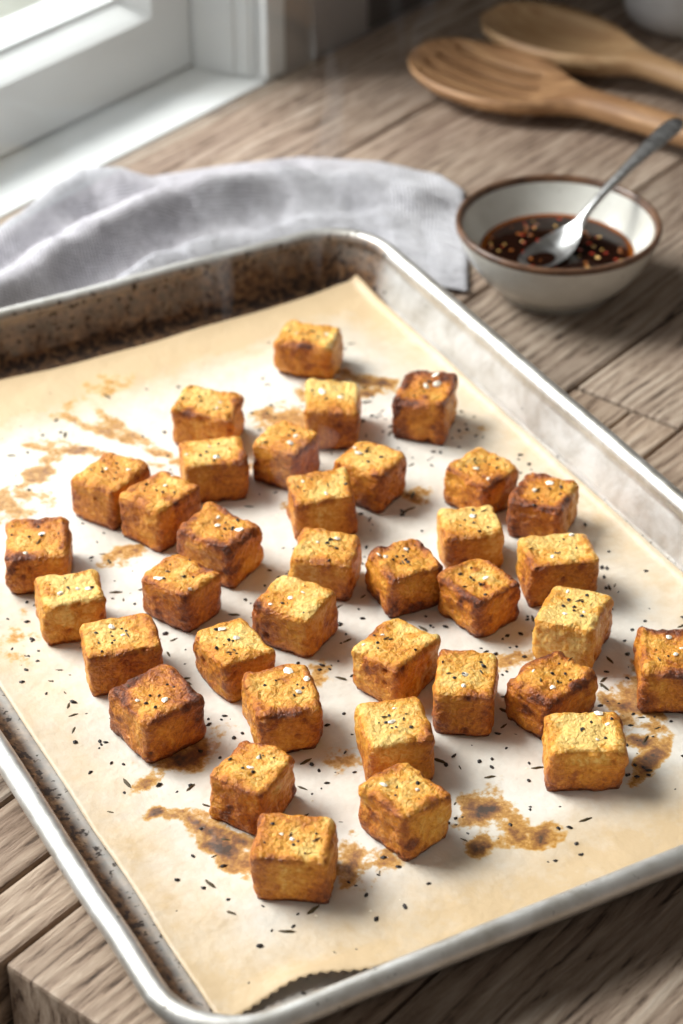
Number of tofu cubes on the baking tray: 36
